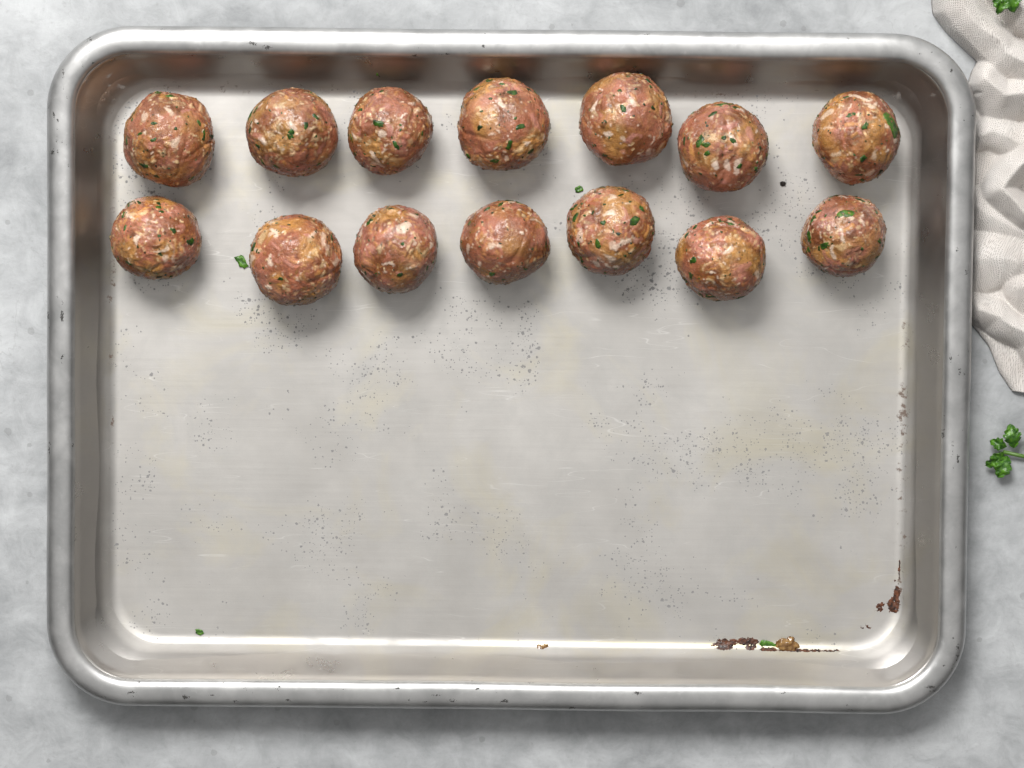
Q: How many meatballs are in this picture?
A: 14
